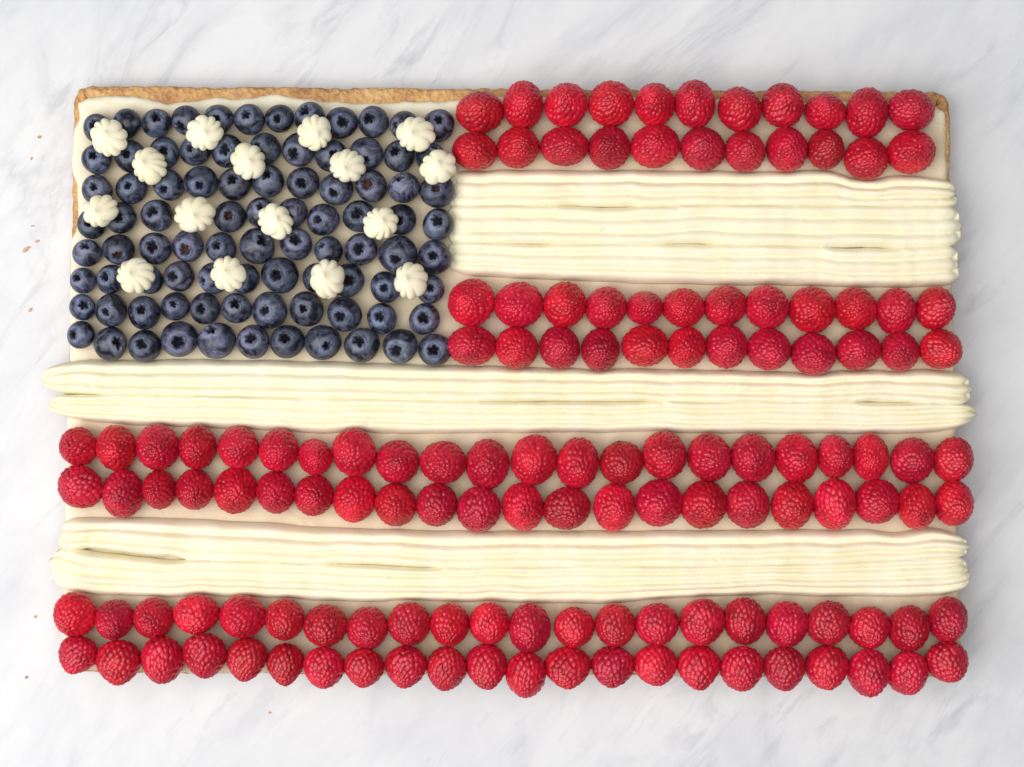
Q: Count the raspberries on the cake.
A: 134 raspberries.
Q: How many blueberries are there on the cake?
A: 88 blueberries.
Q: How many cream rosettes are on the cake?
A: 16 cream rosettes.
